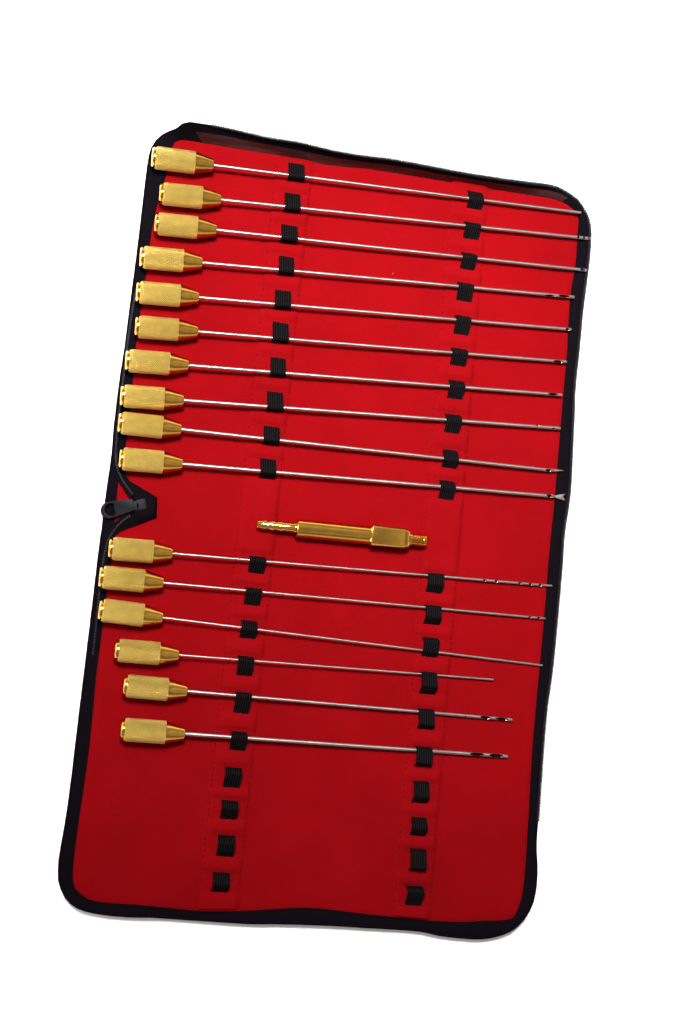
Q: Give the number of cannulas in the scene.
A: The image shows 16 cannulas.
